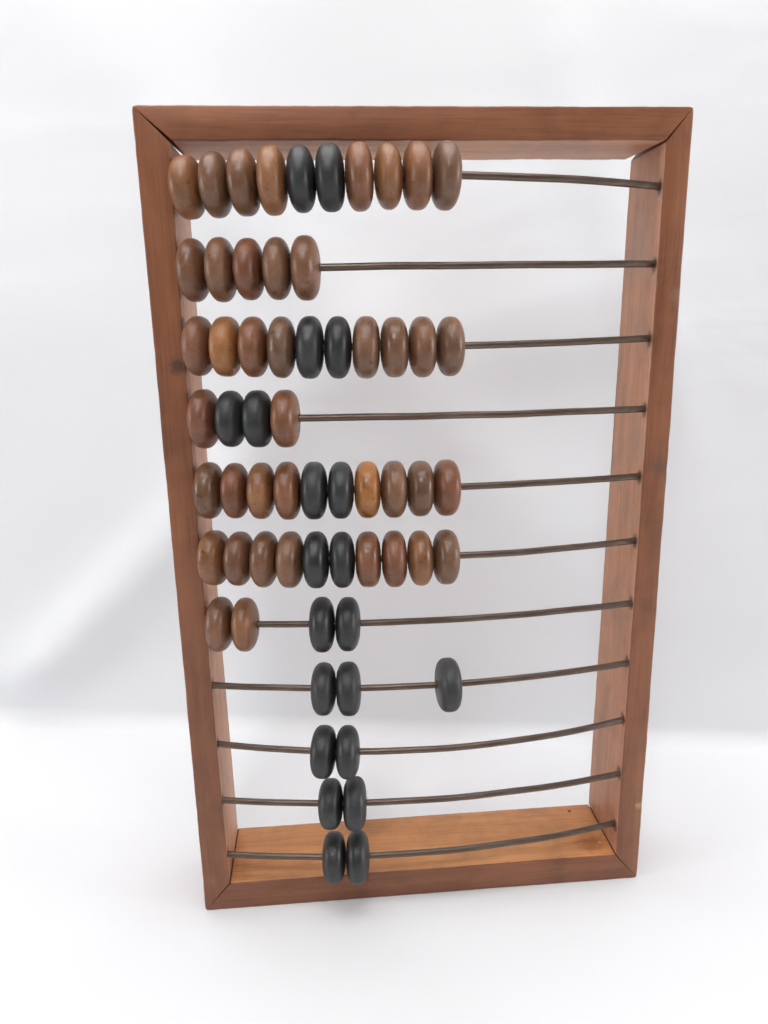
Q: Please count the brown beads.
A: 41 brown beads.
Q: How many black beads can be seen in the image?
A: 21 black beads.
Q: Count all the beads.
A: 62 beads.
